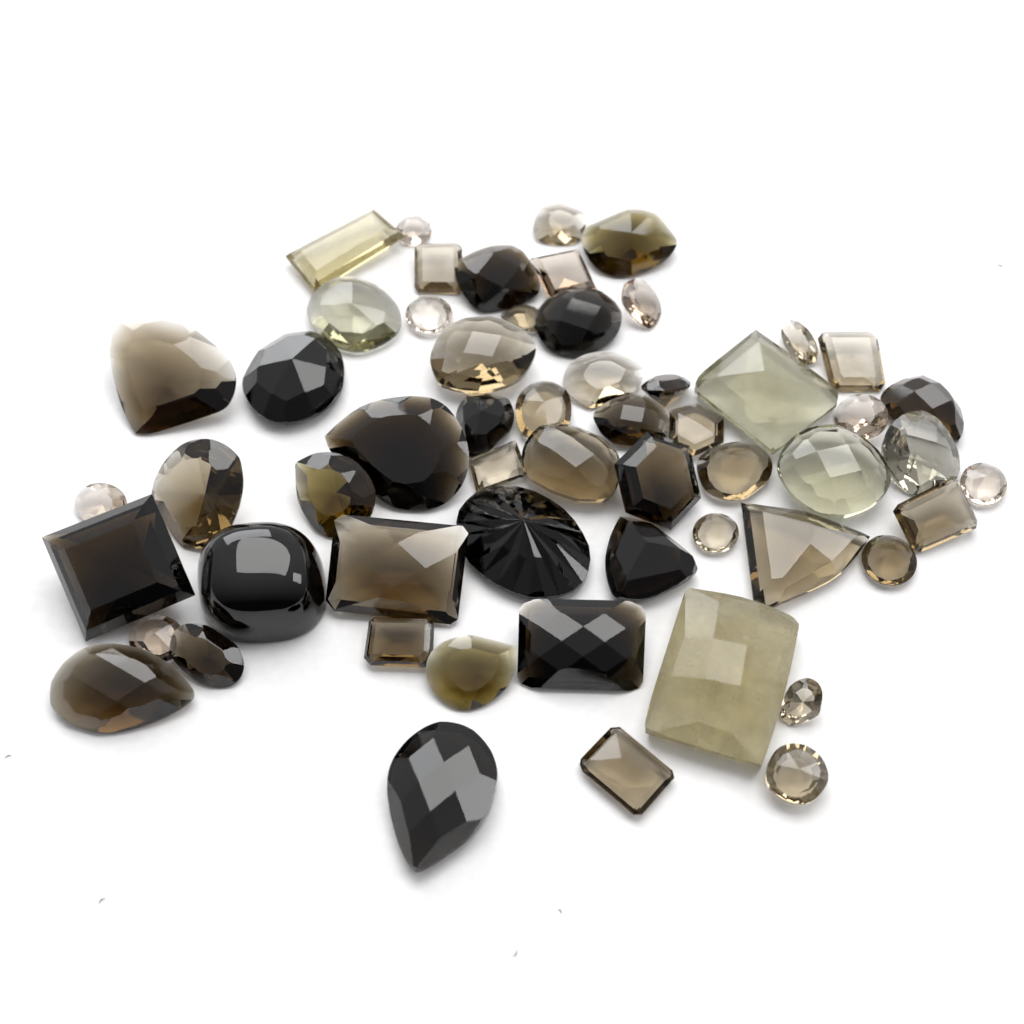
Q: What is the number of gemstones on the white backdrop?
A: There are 57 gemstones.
